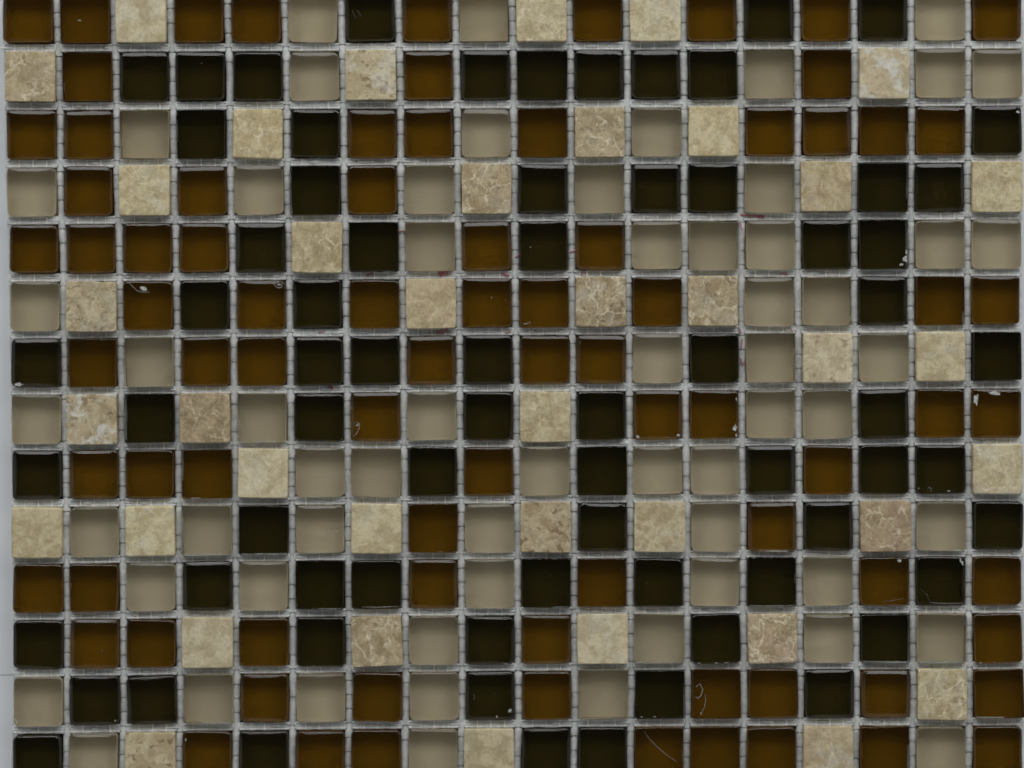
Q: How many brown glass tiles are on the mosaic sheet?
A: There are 82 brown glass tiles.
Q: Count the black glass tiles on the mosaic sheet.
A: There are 70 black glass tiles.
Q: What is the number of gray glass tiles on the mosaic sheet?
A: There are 61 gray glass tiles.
